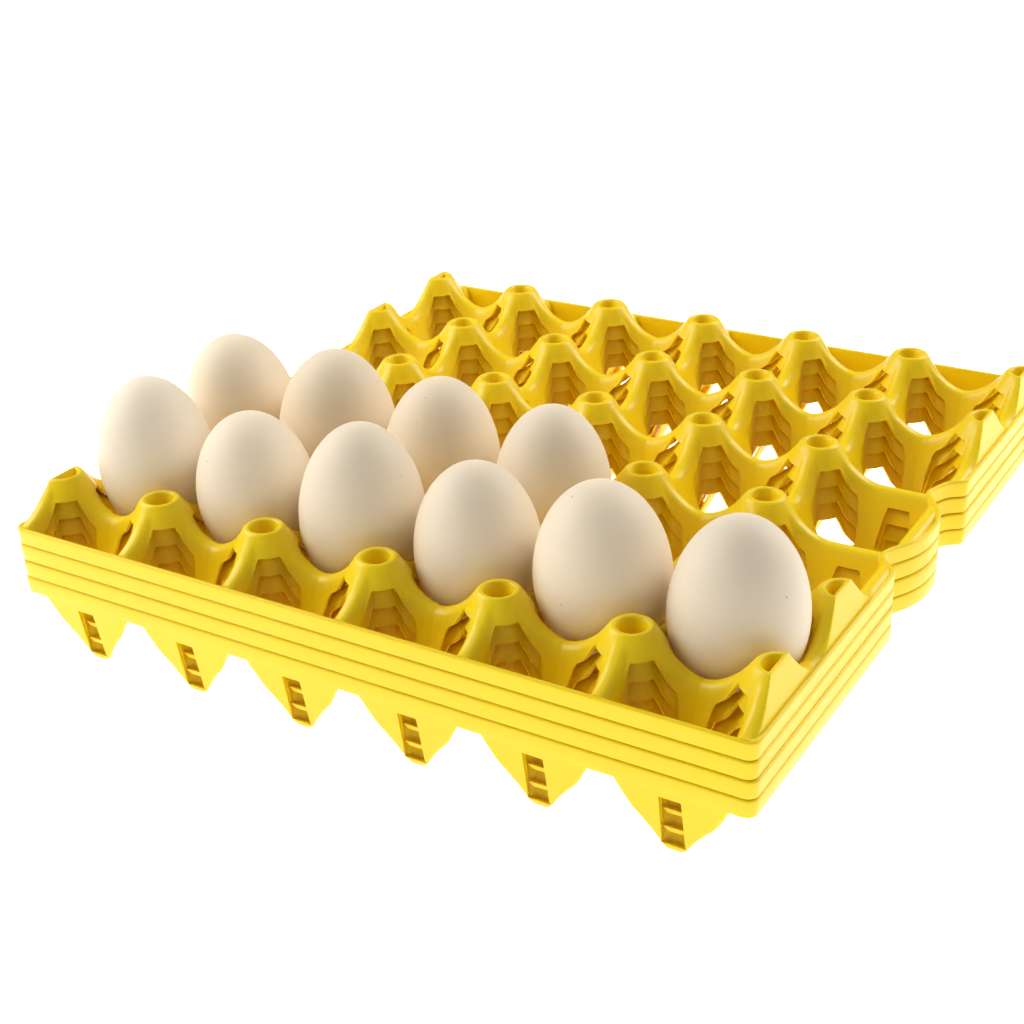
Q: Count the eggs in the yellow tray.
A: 10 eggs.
